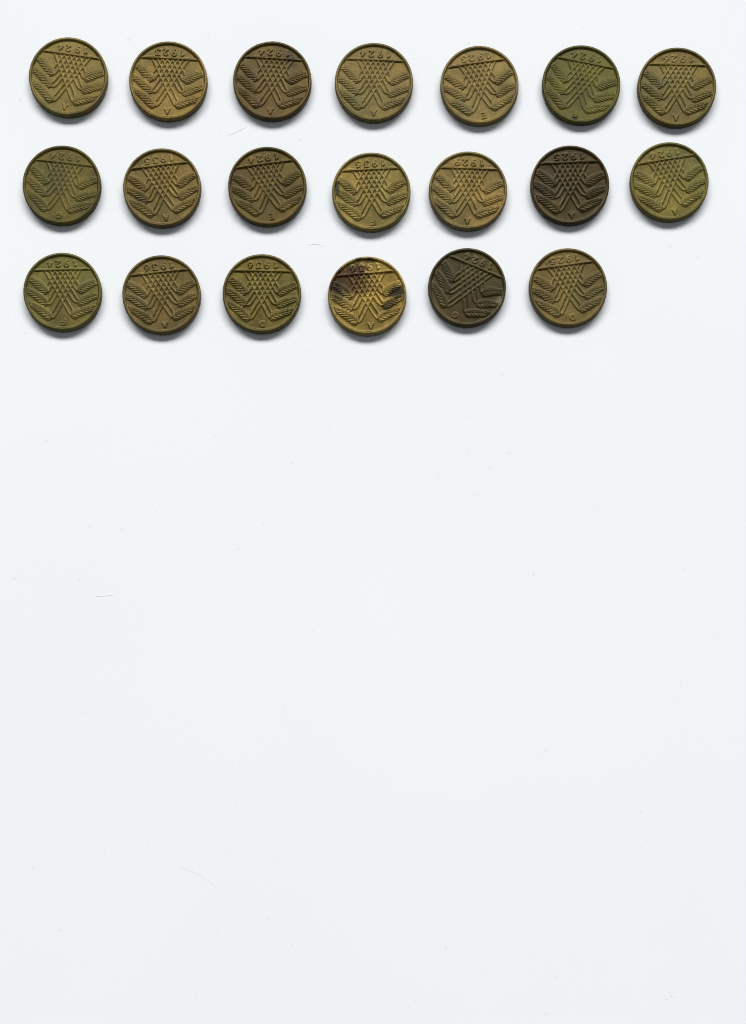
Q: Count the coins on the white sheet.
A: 20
